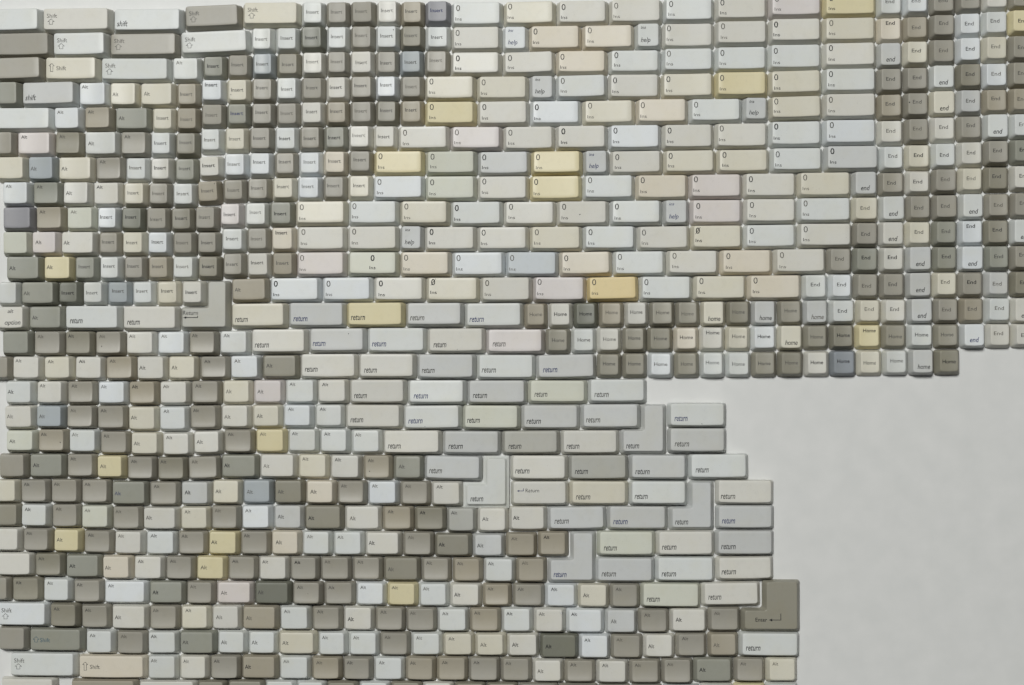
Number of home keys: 42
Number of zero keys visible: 106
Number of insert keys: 106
